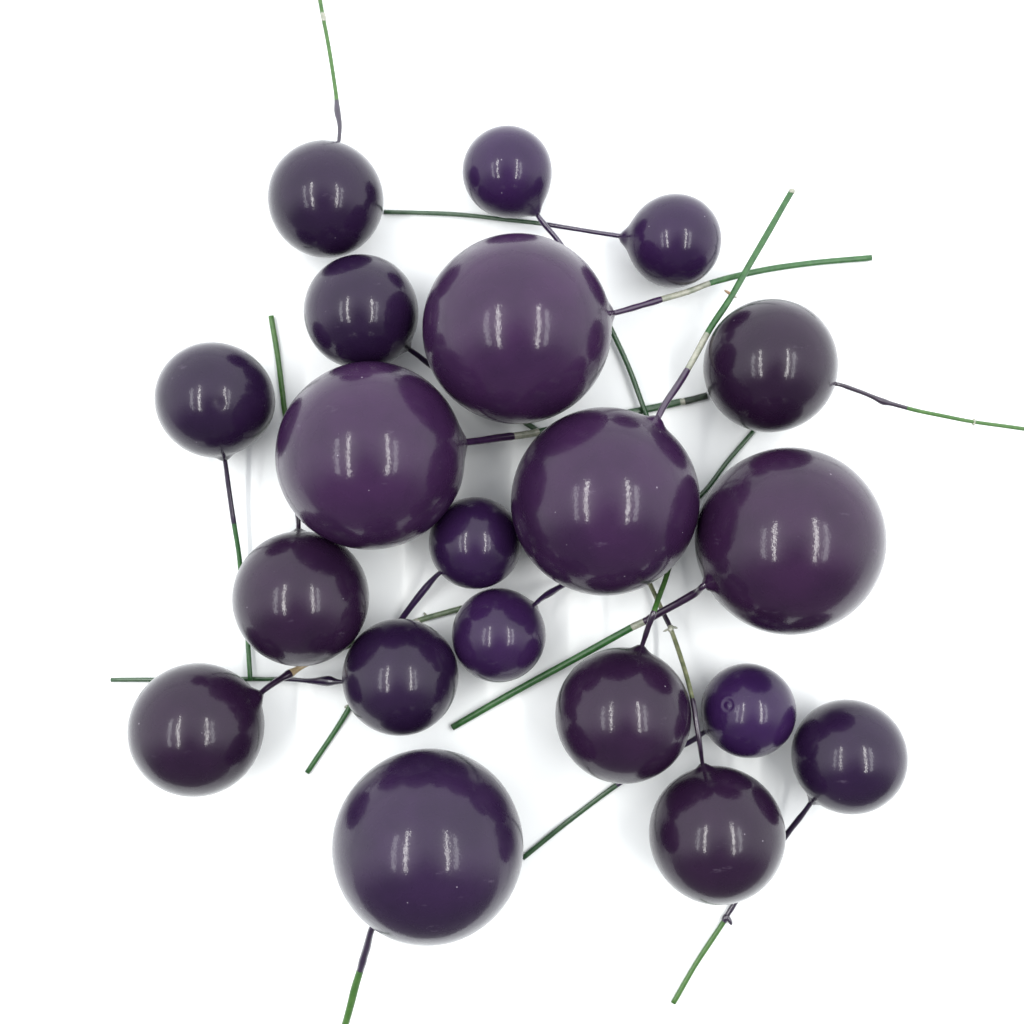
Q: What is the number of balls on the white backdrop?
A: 20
